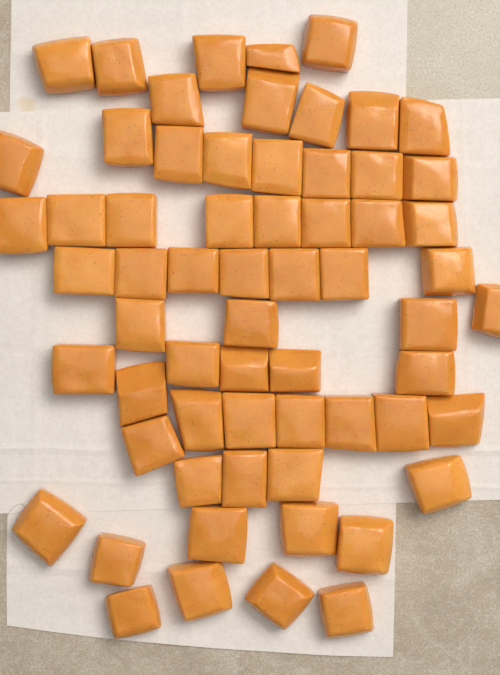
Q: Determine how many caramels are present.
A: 63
